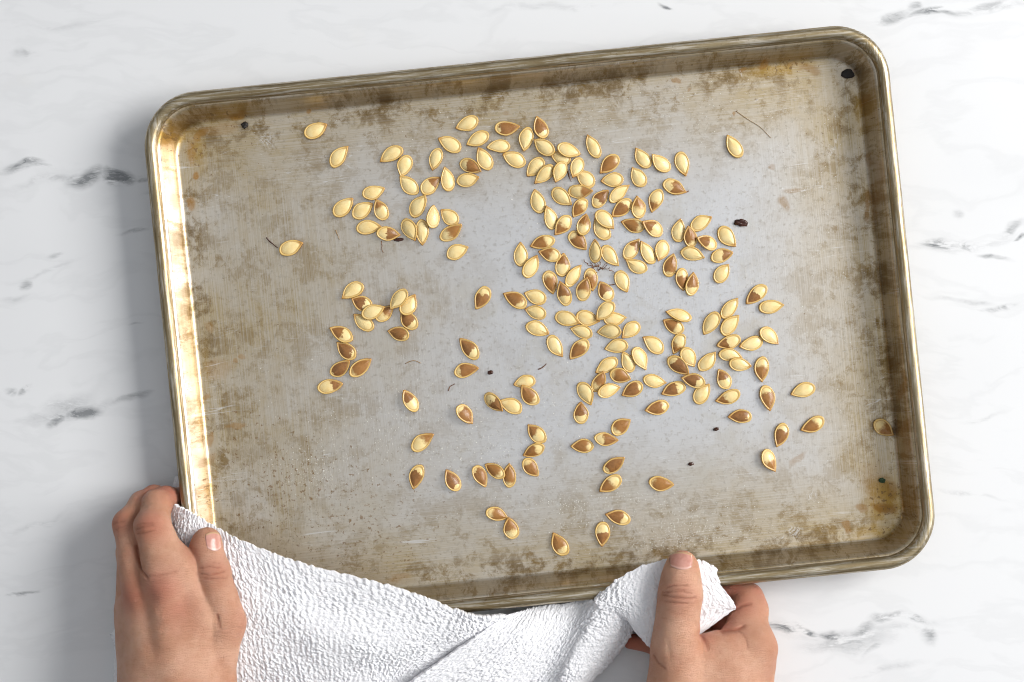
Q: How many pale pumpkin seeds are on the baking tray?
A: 100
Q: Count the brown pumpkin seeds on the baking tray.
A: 94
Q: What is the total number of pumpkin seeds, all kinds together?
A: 194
